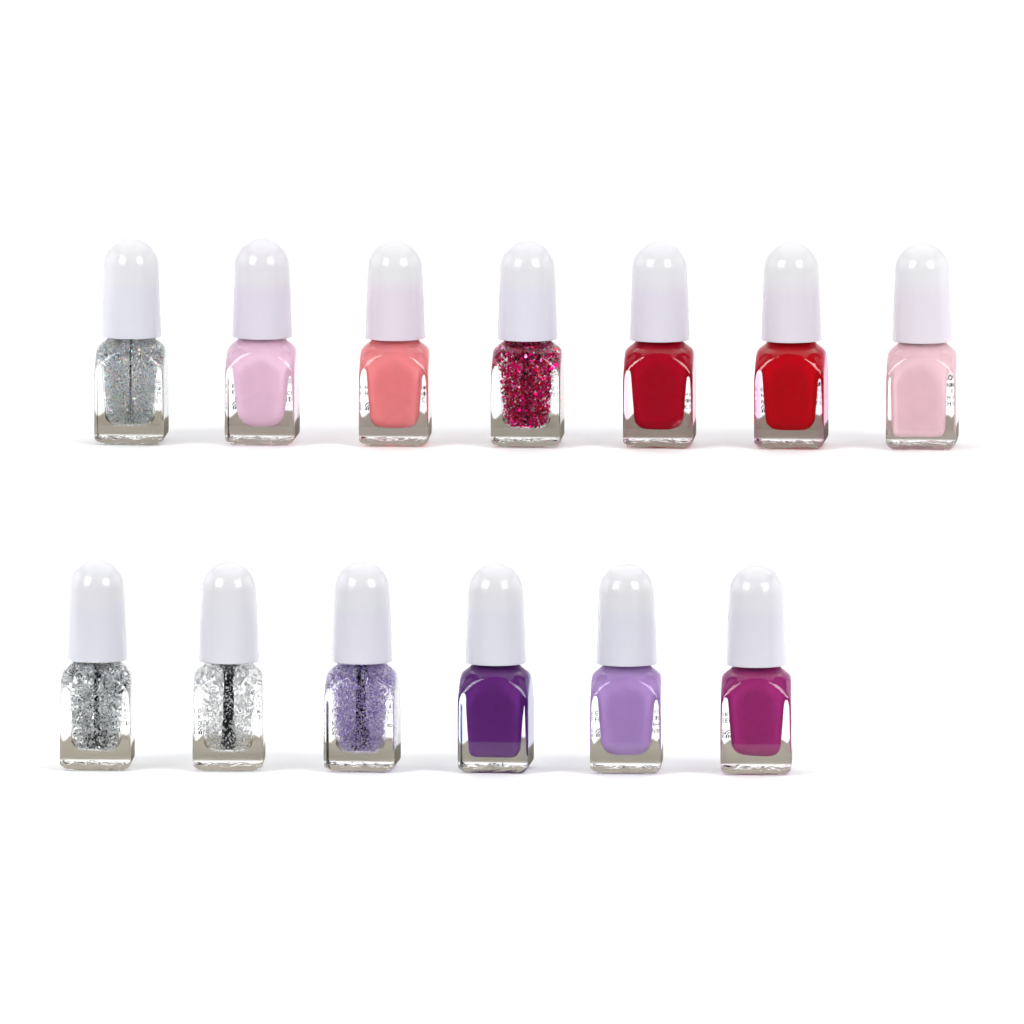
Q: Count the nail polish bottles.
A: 13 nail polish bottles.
